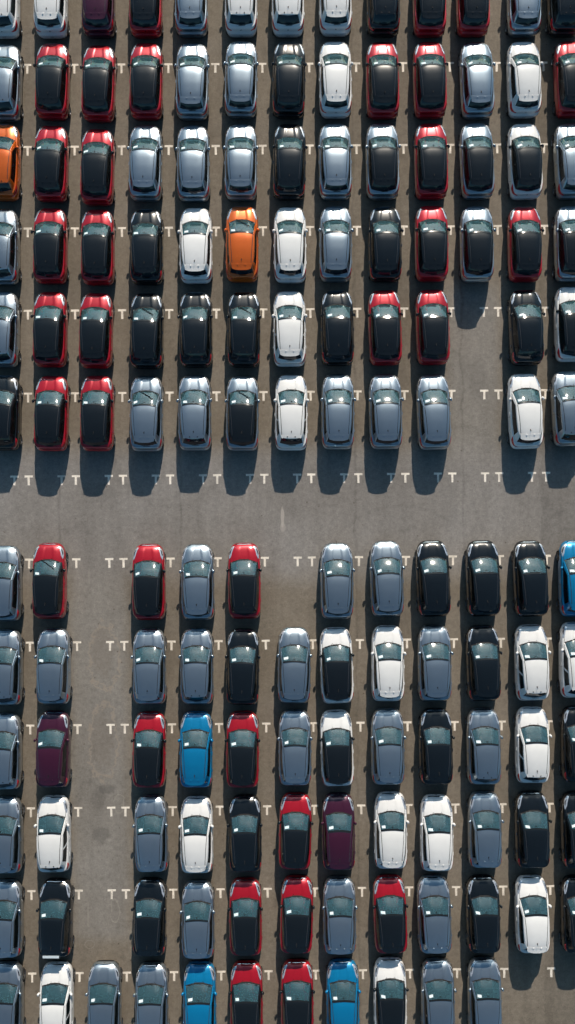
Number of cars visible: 146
